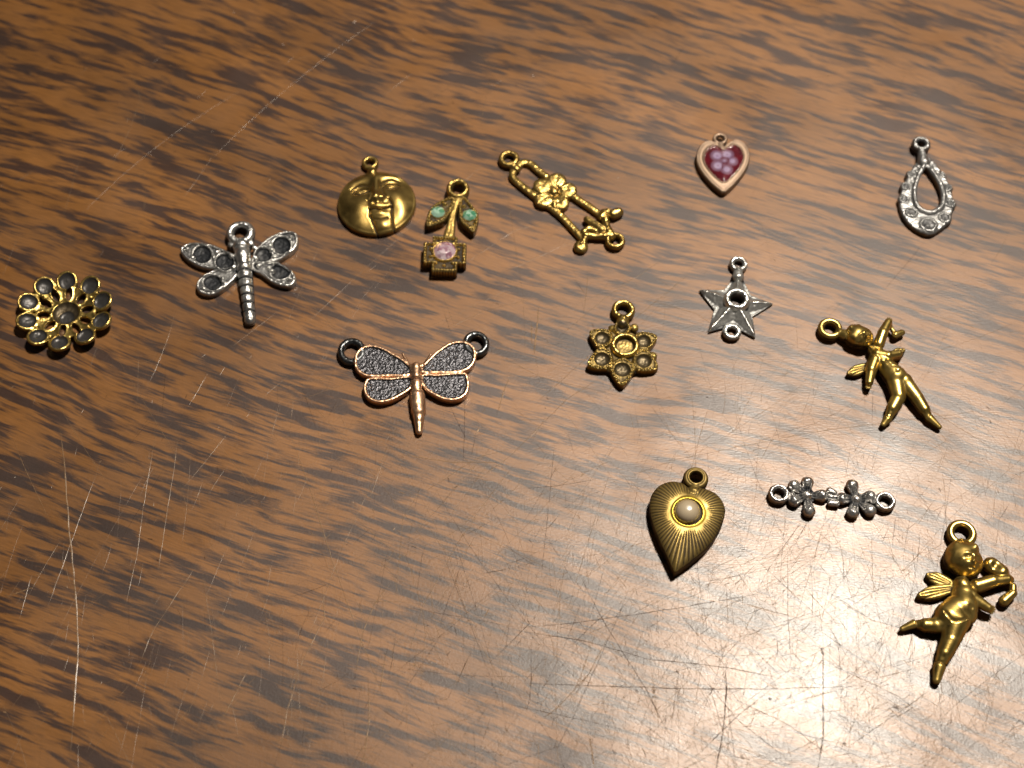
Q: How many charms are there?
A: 14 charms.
